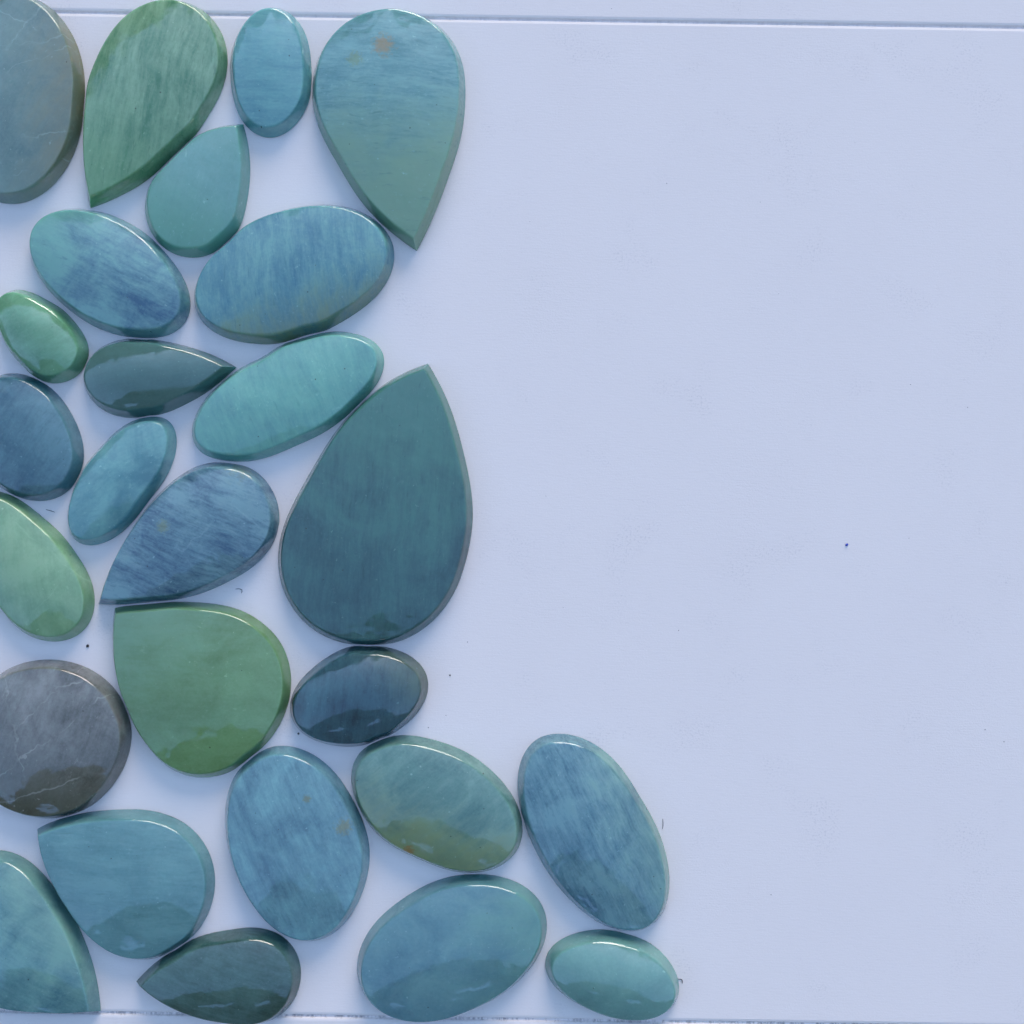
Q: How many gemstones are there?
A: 26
